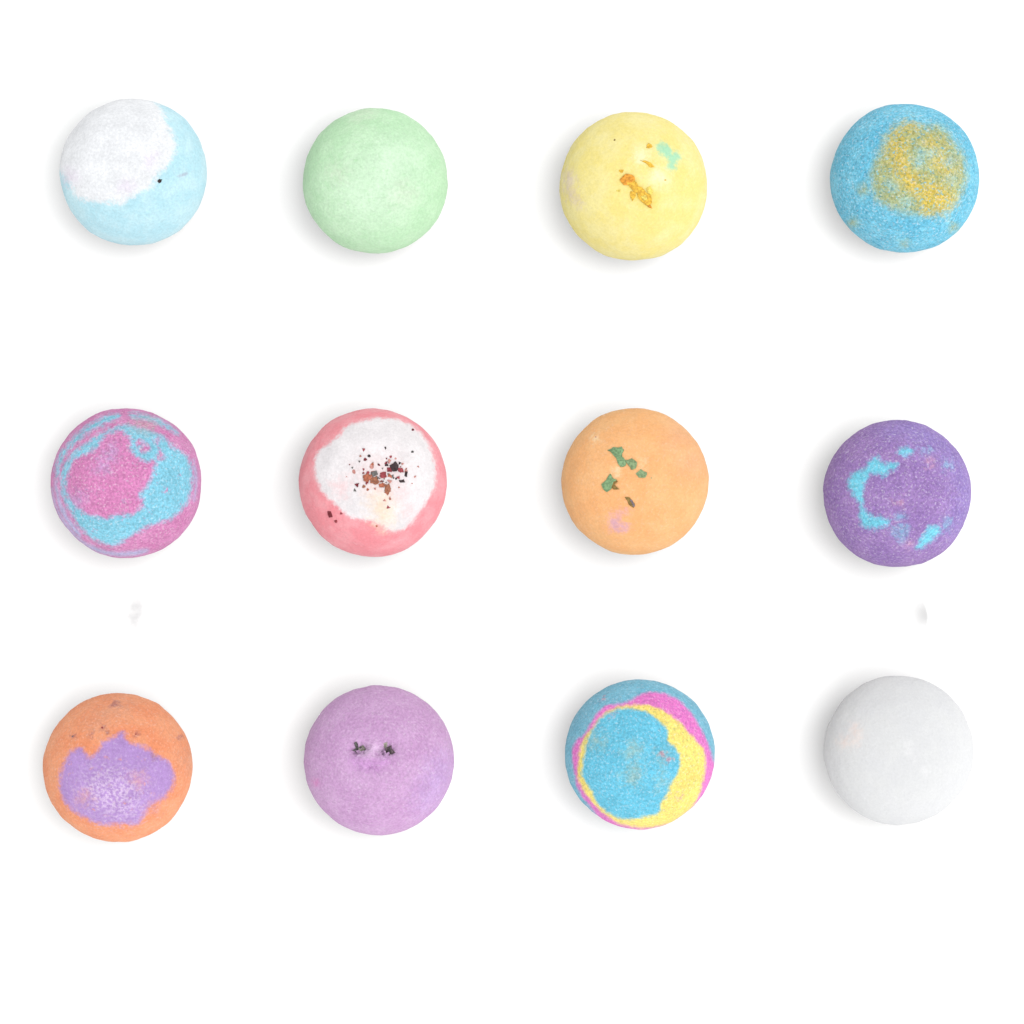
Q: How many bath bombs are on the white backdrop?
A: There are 12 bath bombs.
